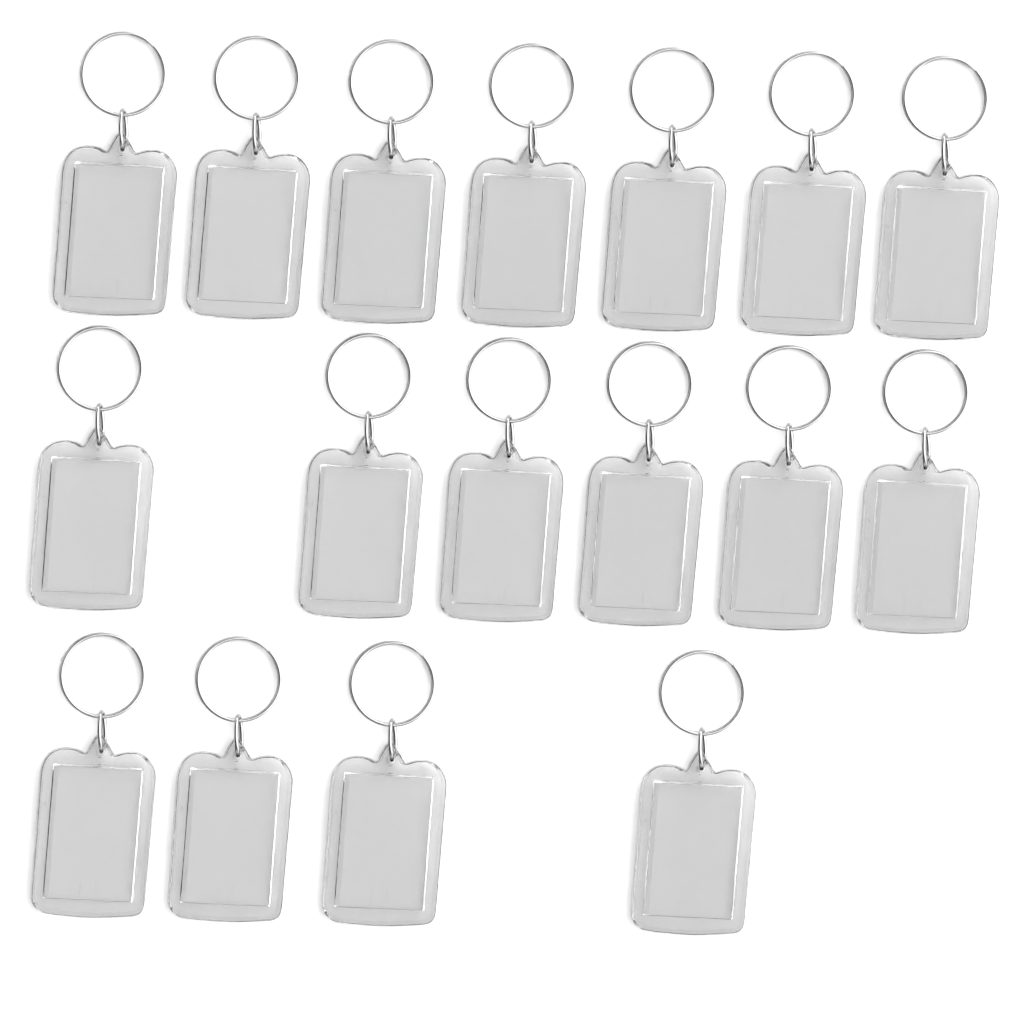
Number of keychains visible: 17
